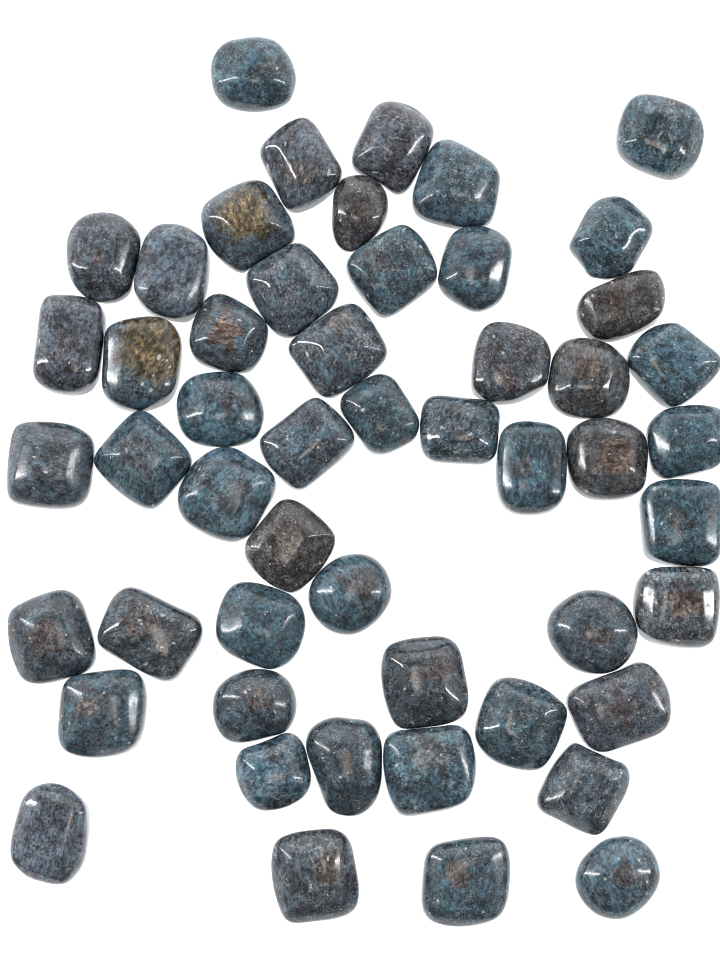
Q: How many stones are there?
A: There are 52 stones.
